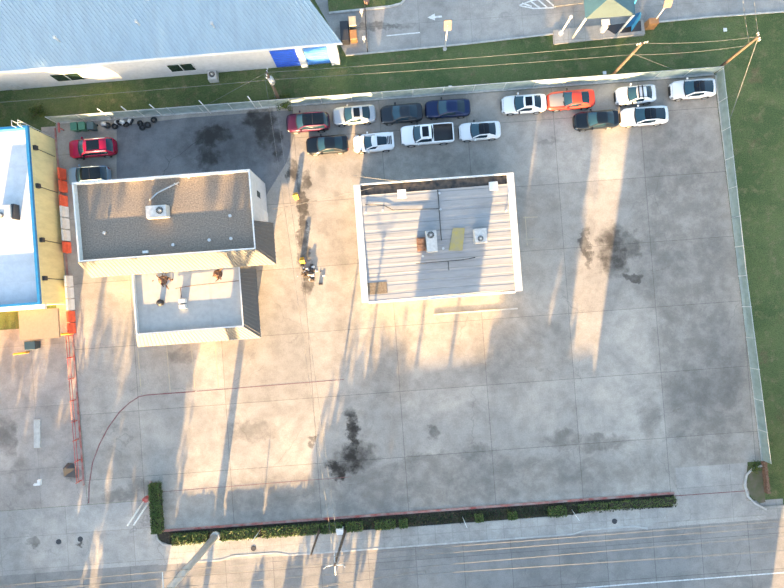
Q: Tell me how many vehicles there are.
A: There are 16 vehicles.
